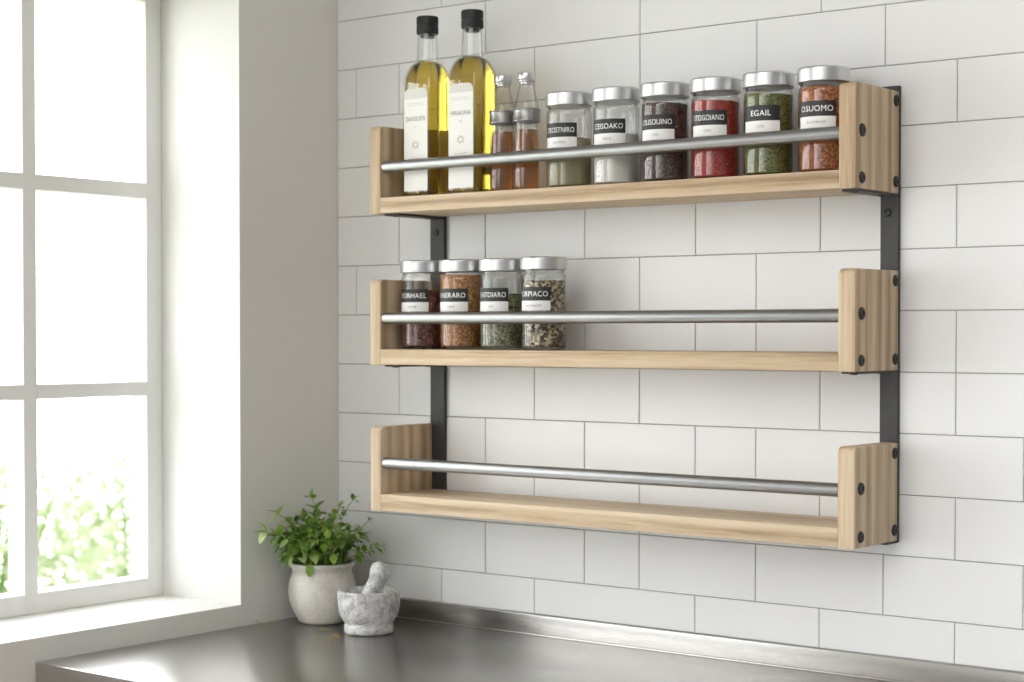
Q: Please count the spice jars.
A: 10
